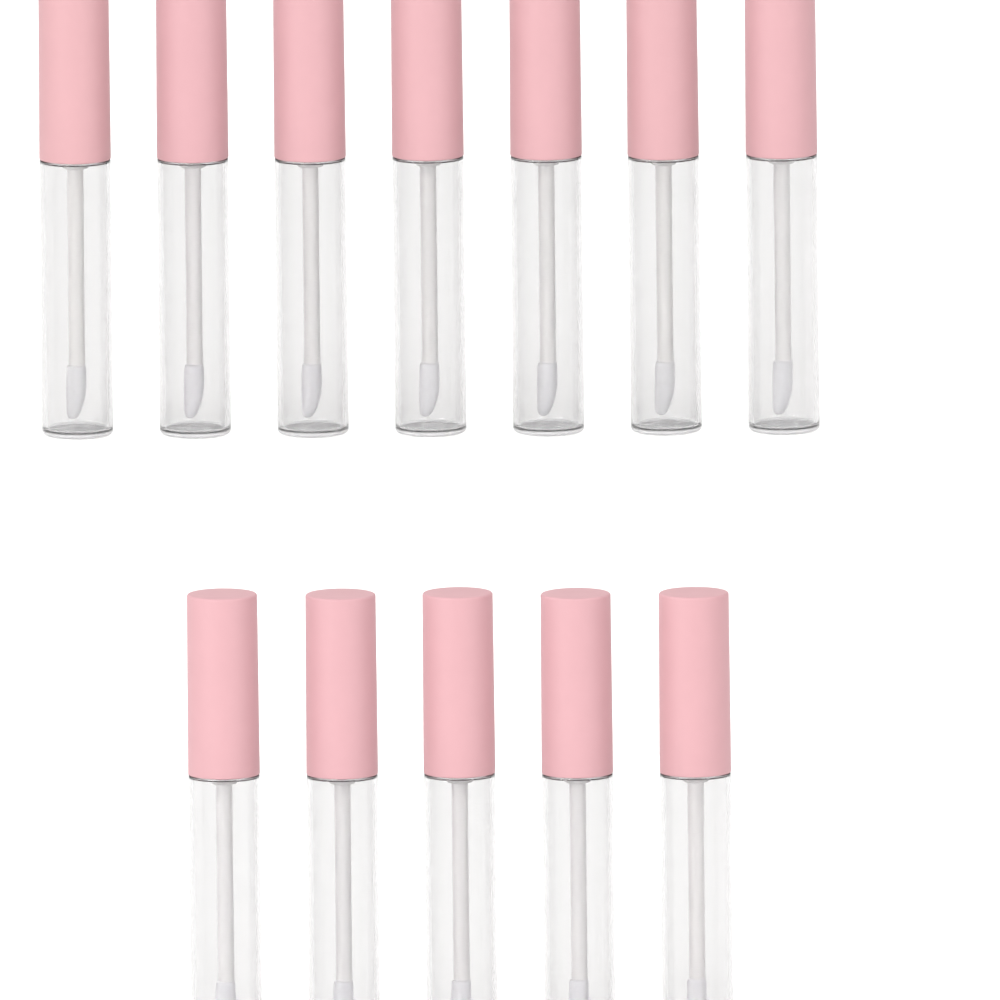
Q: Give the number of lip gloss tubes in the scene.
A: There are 12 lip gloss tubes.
